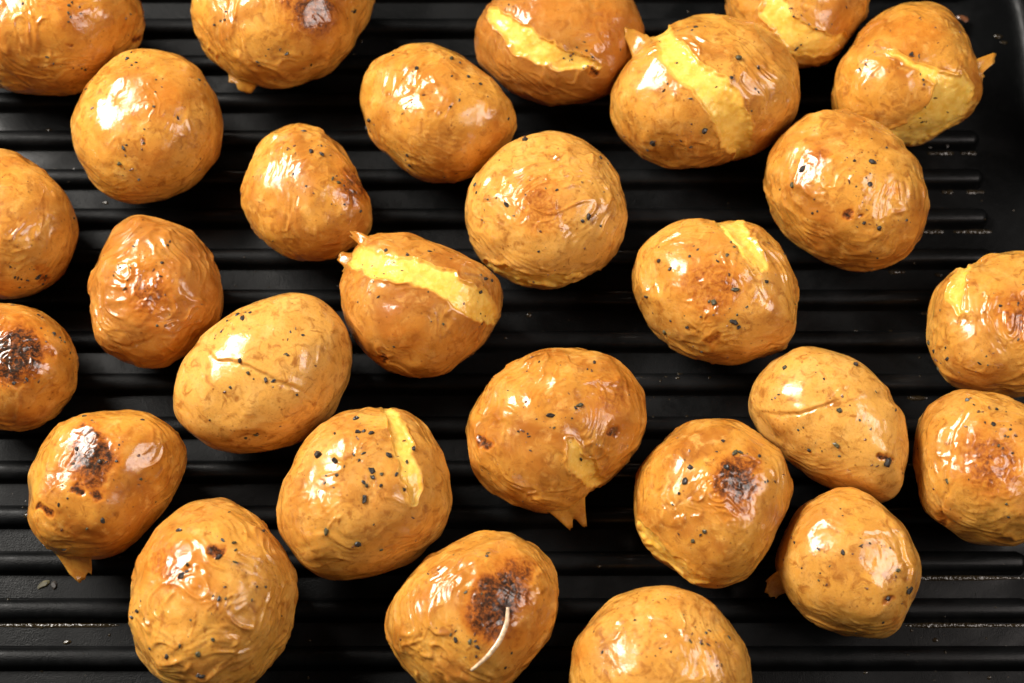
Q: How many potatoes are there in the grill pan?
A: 28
